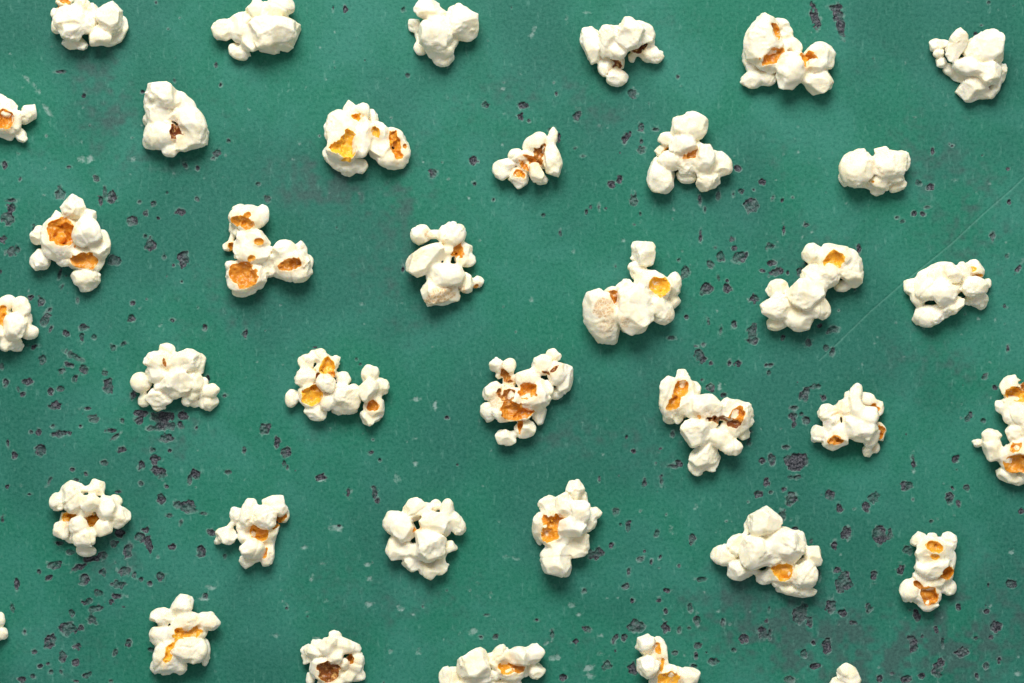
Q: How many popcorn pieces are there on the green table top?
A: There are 37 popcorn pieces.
